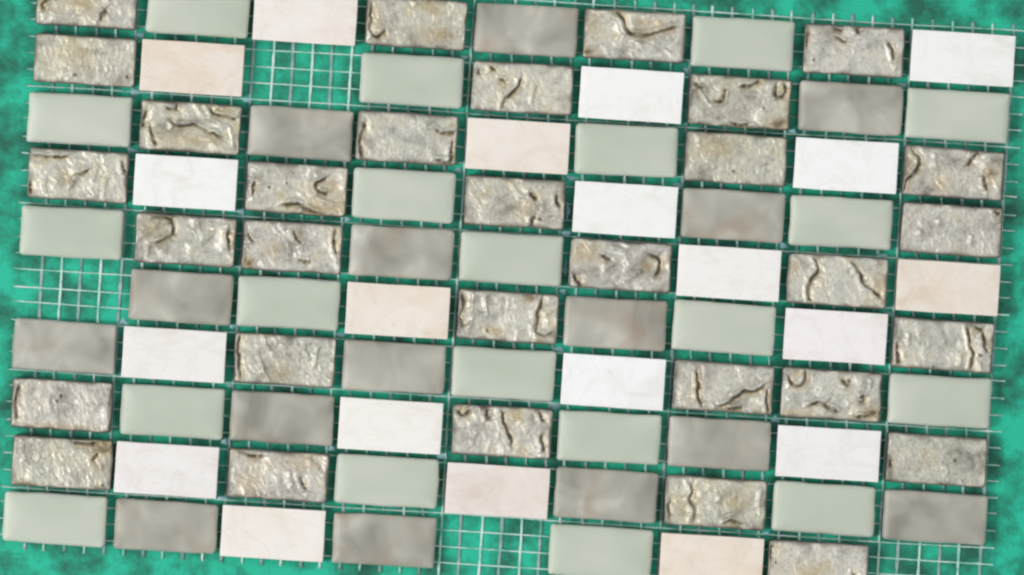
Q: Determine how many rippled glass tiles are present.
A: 31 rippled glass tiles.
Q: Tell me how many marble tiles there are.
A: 20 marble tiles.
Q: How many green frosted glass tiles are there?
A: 20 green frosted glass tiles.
